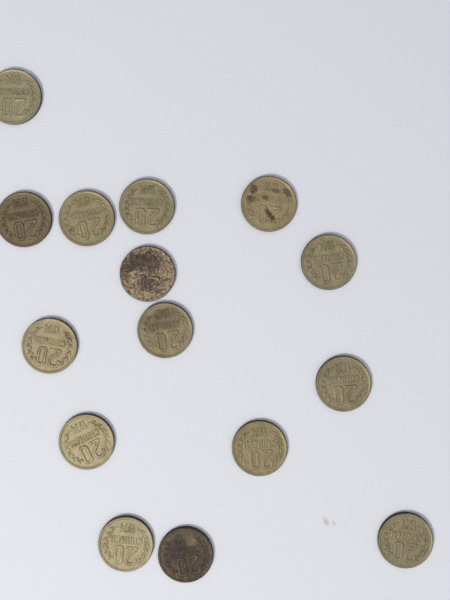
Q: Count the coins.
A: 15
